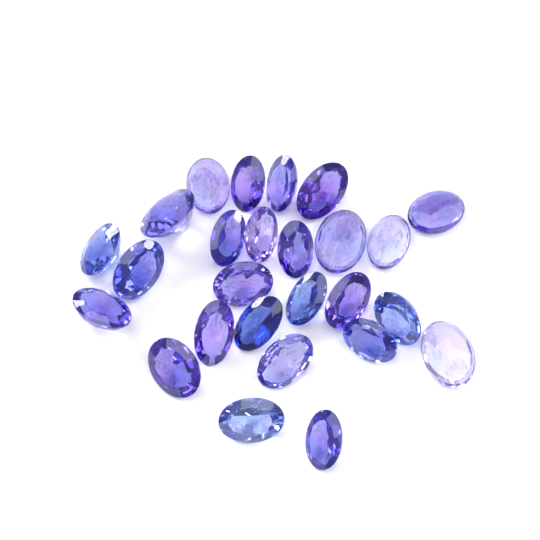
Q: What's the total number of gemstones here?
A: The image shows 26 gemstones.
